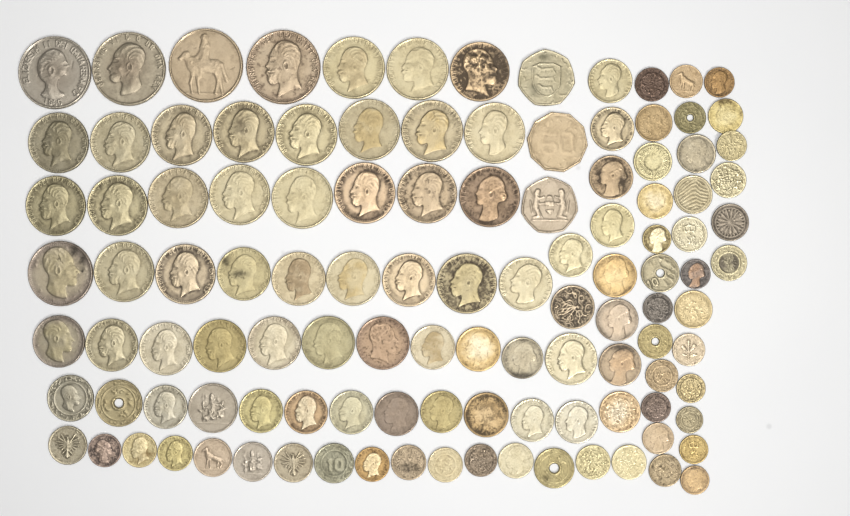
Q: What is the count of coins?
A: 114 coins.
